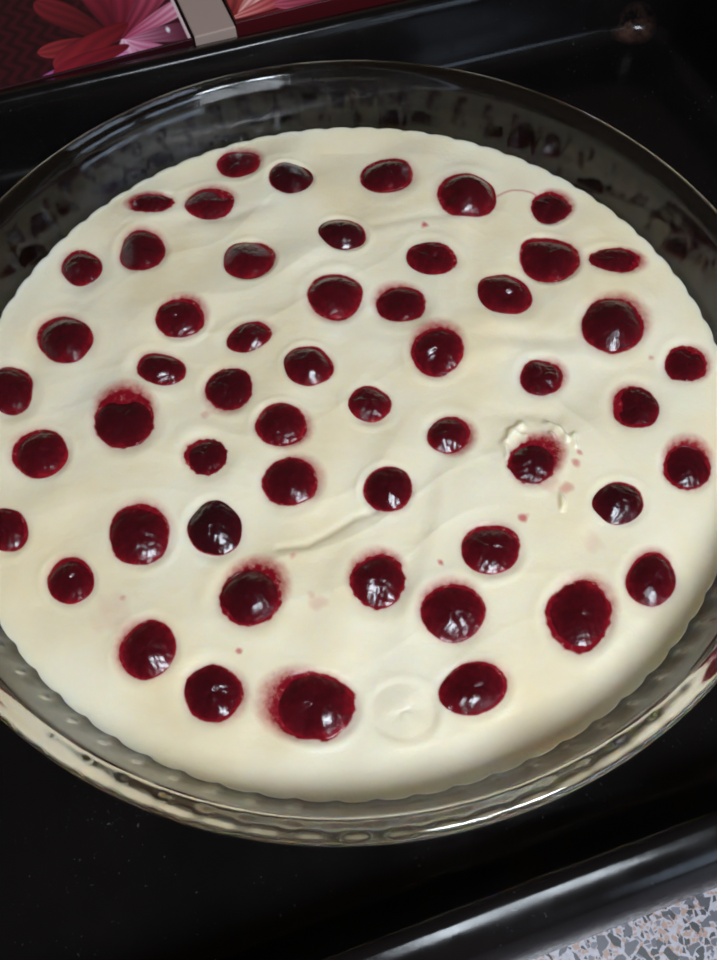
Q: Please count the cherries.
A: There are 54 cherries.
